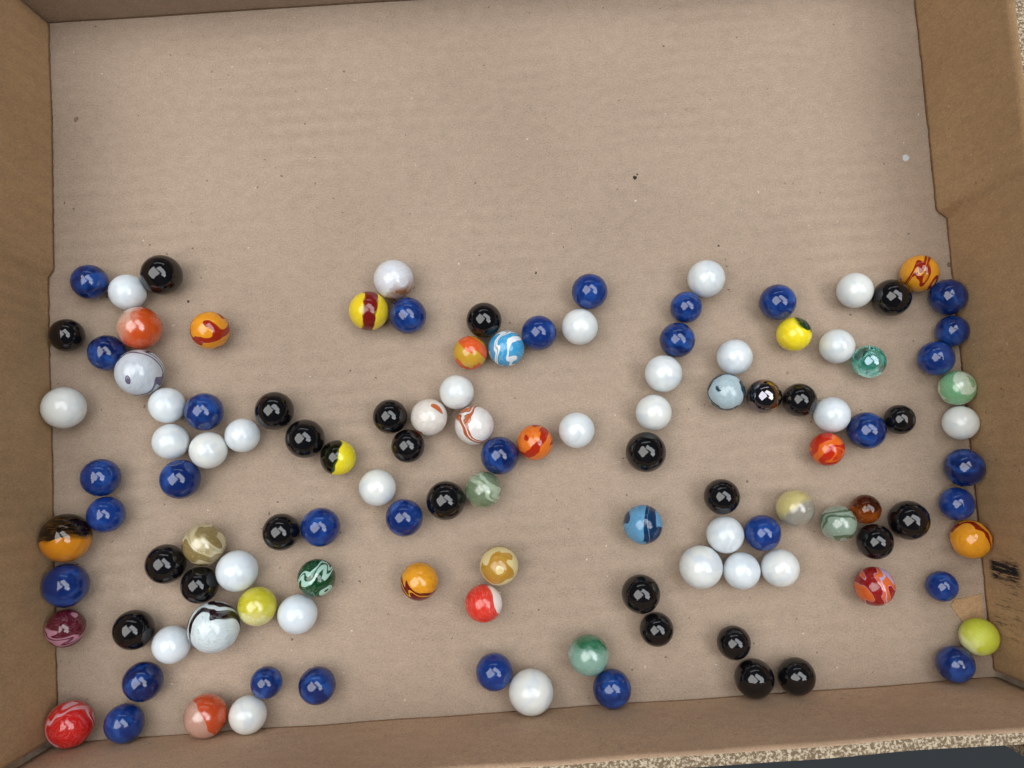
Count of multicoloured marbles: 38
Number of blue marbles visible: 31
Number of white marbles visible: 27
